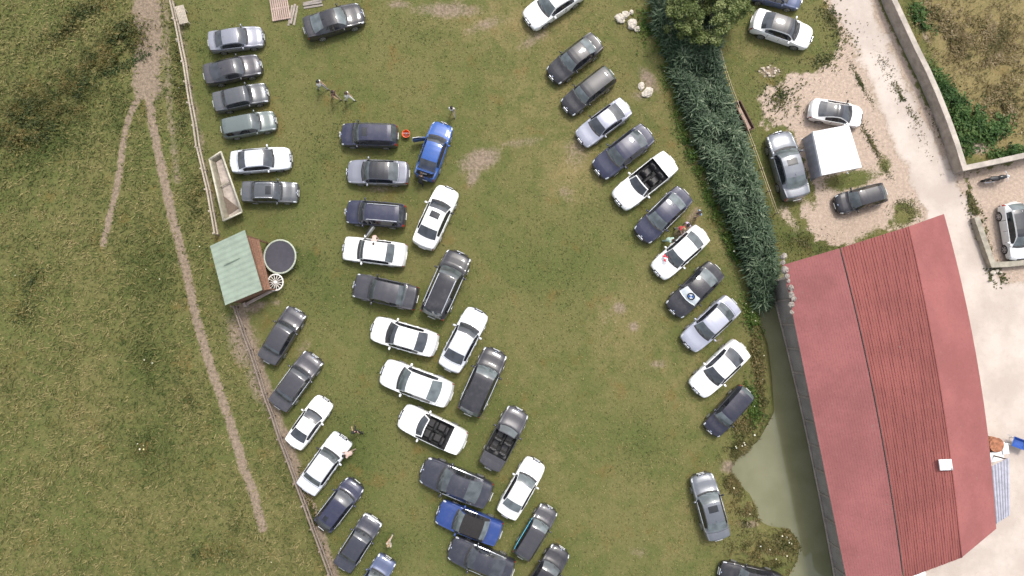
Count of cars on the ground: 54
